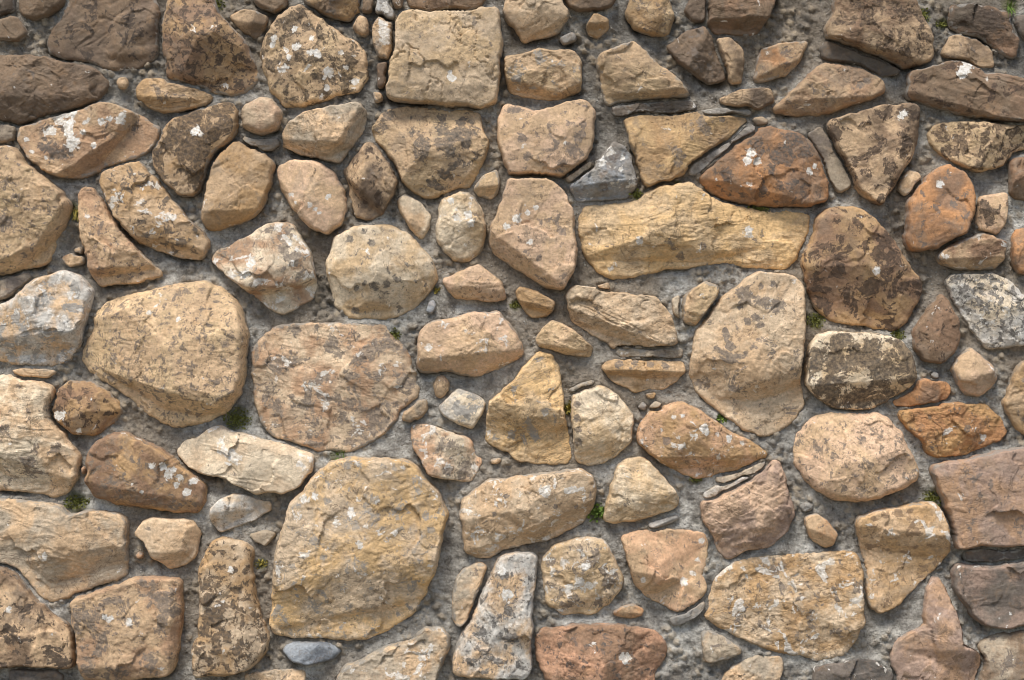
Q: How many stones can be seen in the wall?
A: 163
